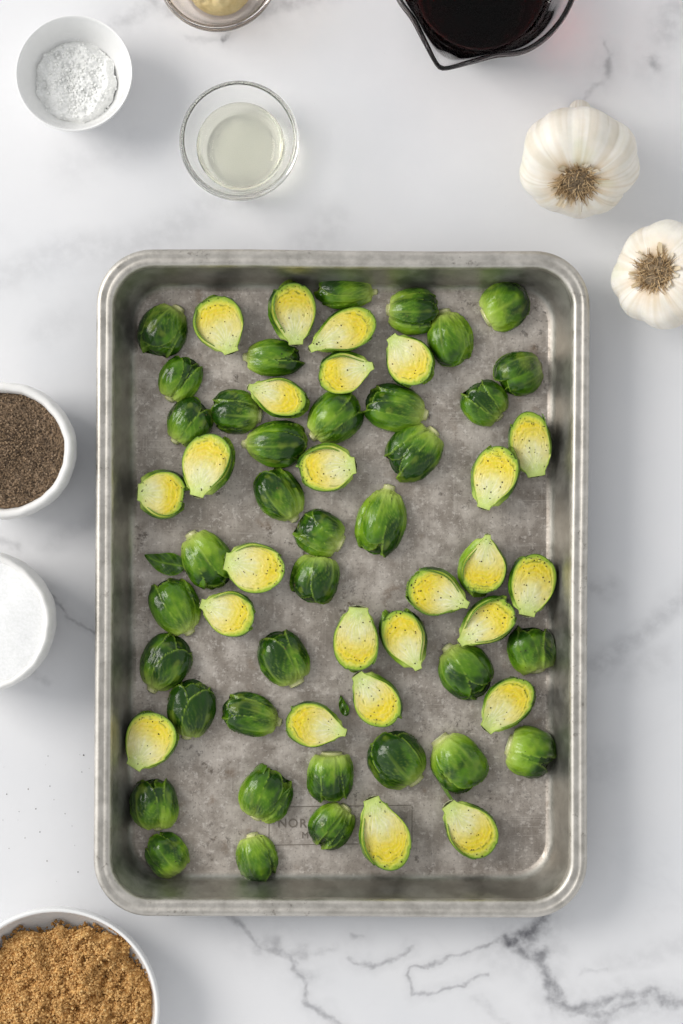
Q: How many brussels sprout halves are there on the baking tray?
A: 61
